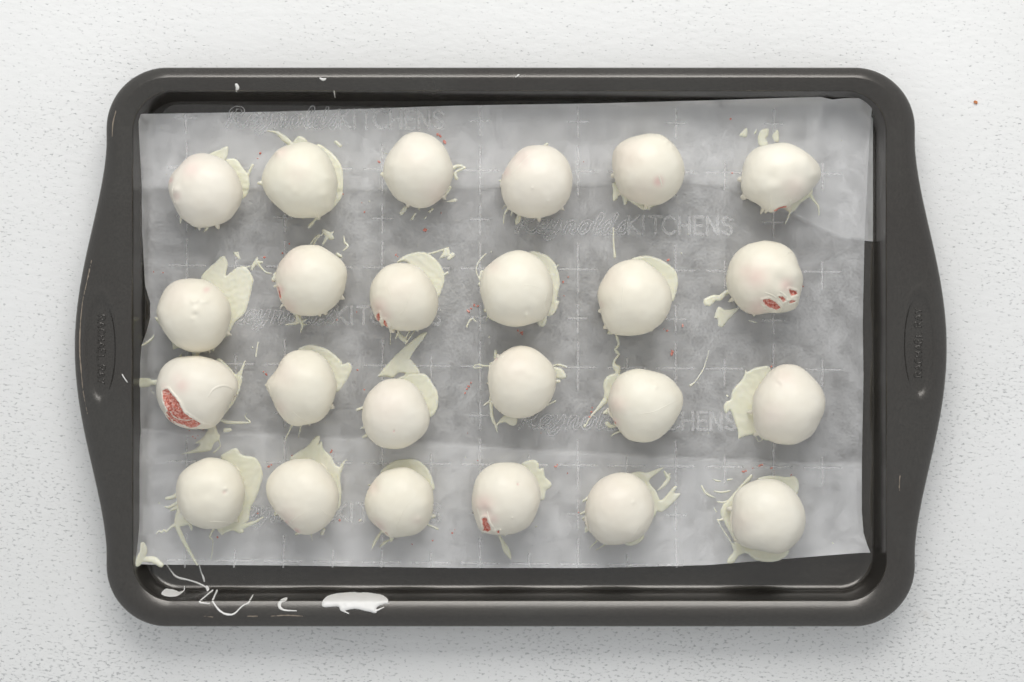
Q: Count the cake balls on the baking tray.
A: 24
